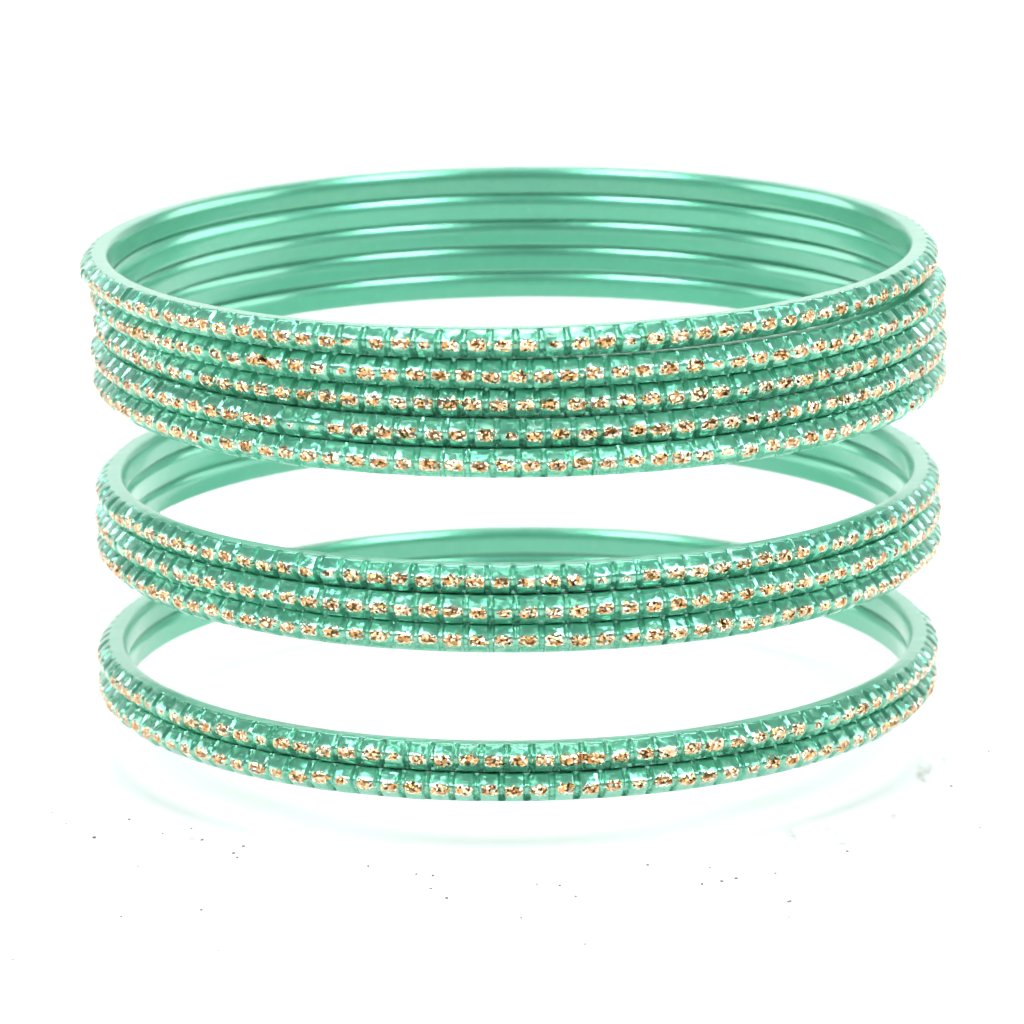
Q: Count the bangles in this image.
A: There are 10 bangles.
